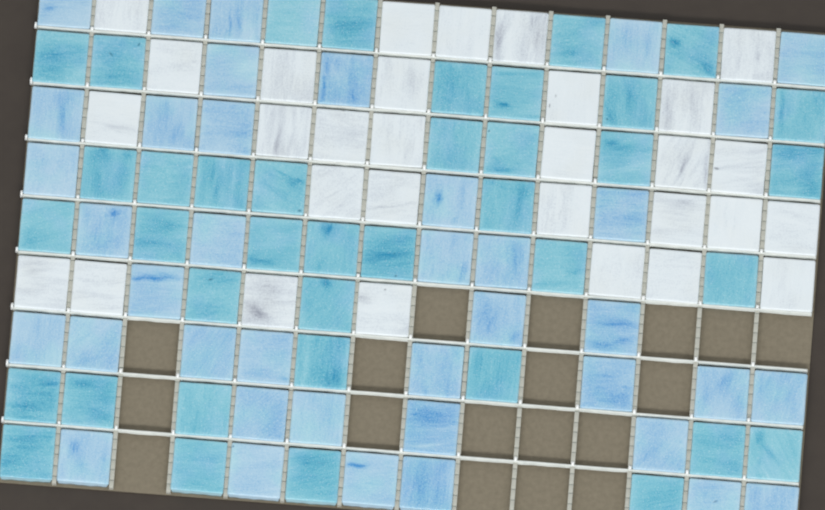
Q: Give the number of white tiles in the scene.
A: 30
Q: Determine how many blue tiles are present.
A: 39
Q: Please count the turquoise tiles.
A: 39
